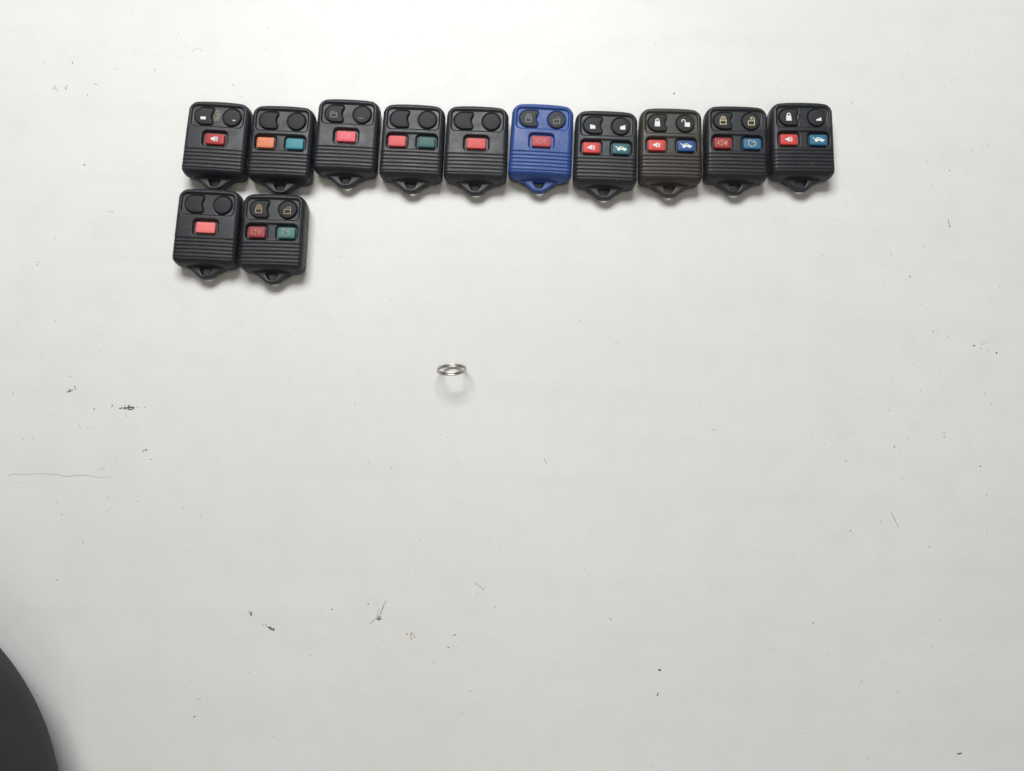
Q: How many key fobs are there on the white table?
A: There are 12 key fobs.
